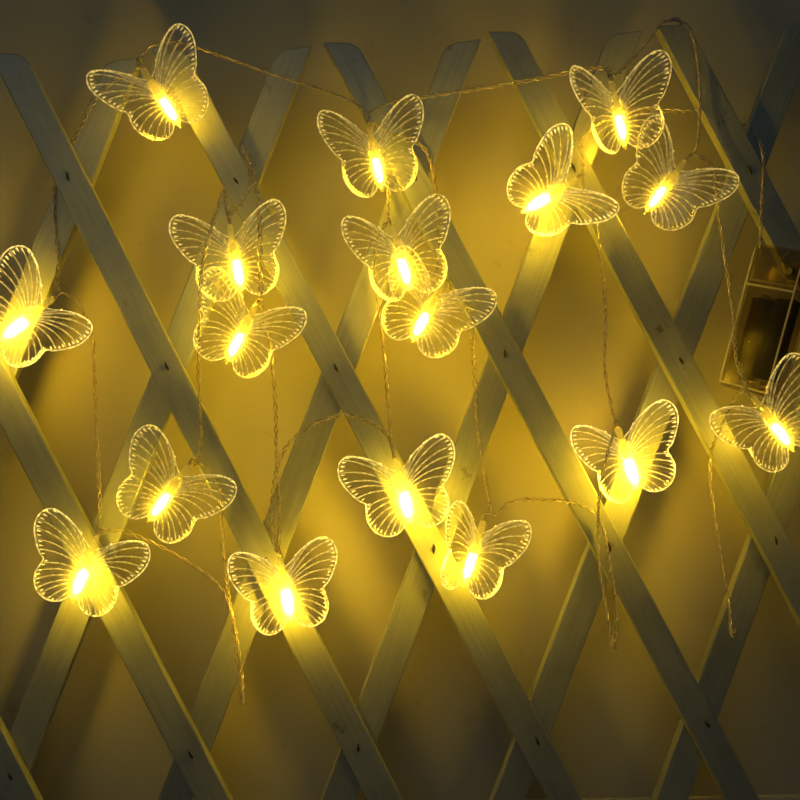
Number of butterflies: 17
